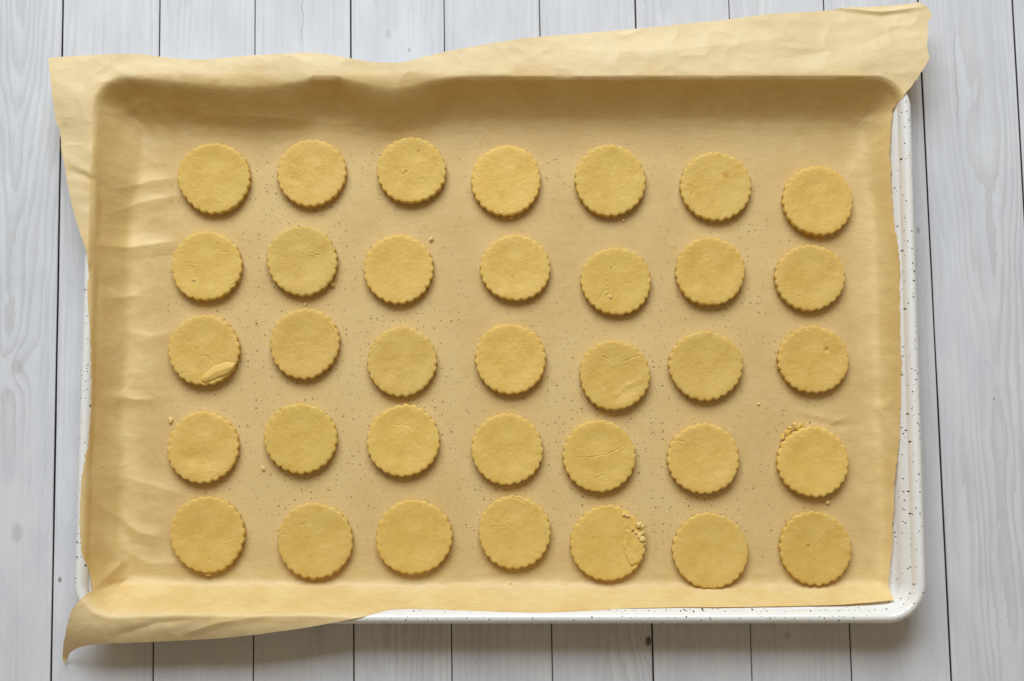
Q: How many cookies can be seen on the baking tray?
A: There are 35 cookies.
